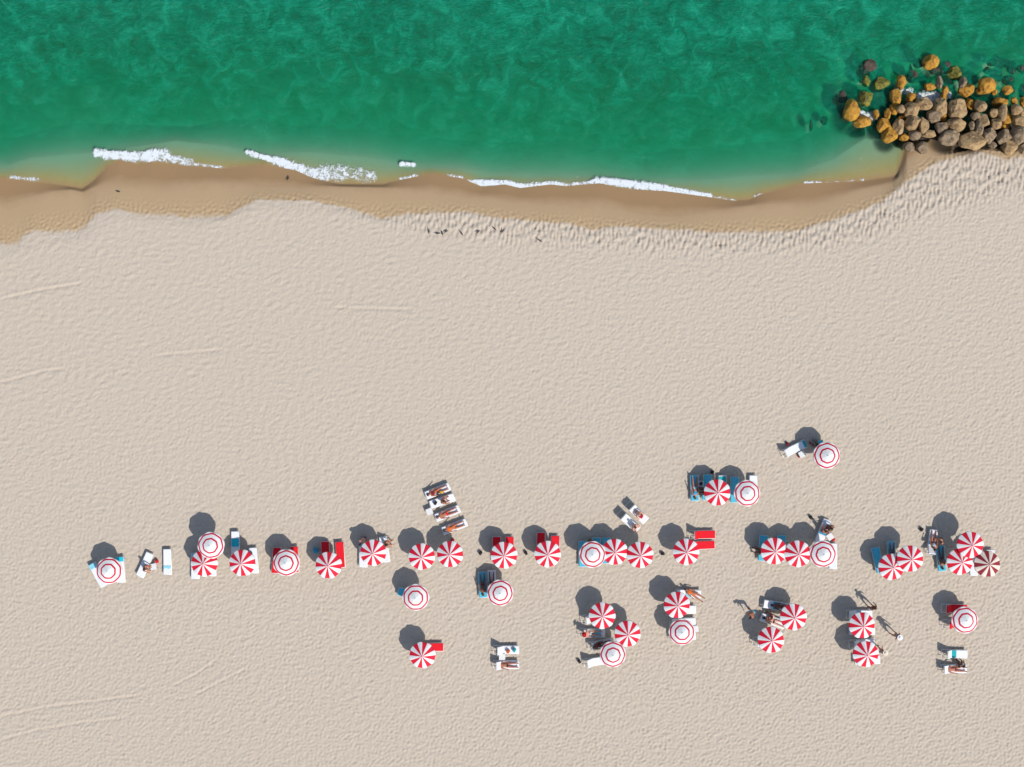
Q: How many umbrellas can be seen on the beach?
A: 39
